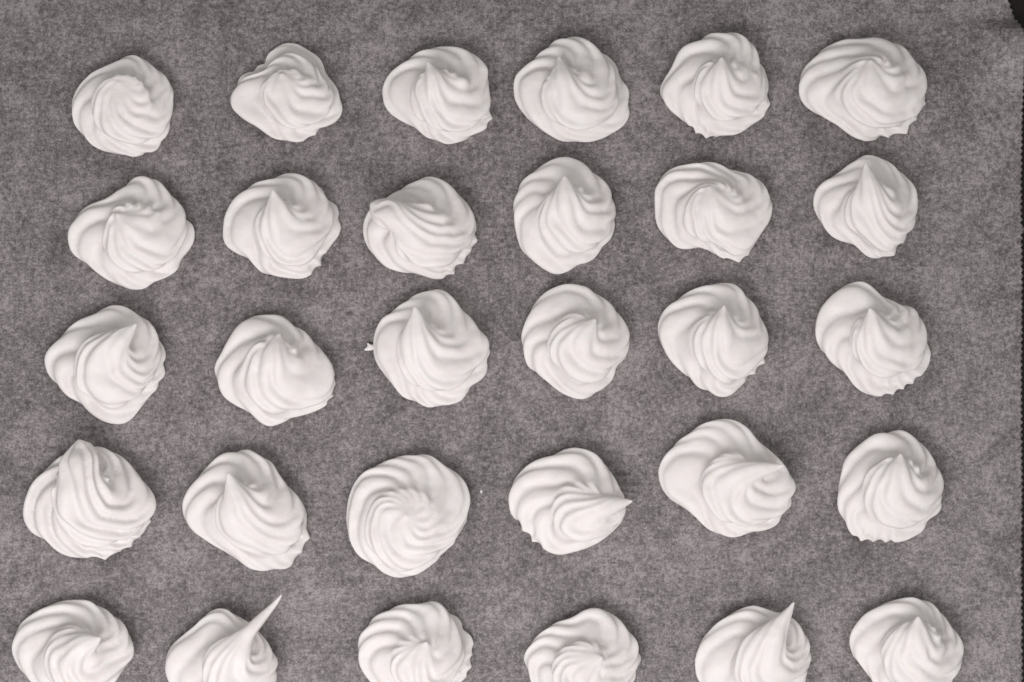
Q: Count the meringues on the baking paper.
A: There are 30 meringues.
